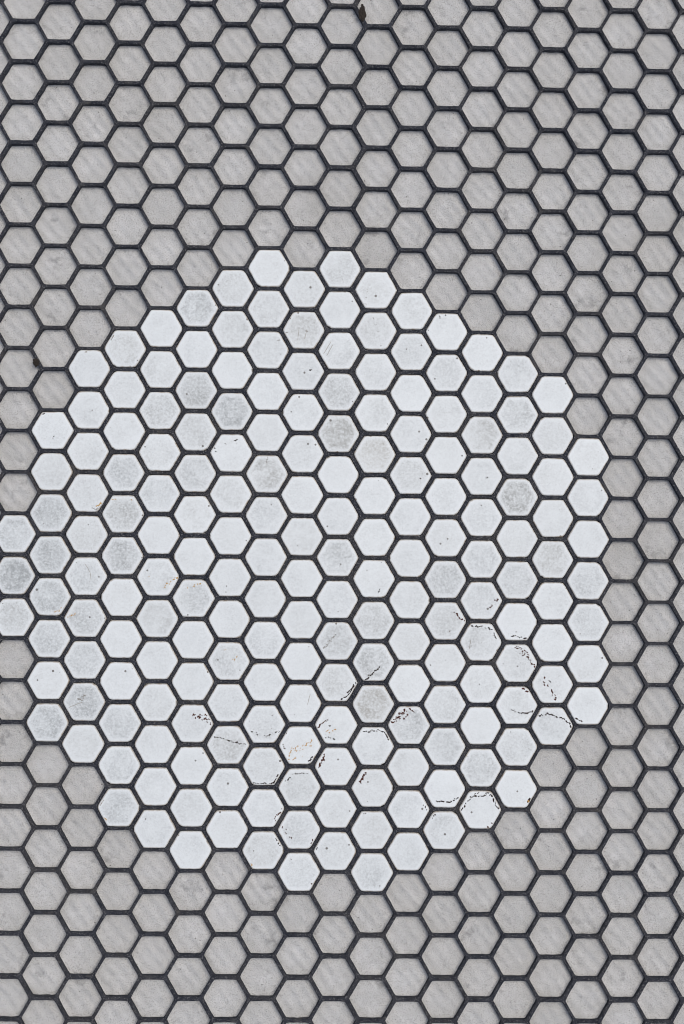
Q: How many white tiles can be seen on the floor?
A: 200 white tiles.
